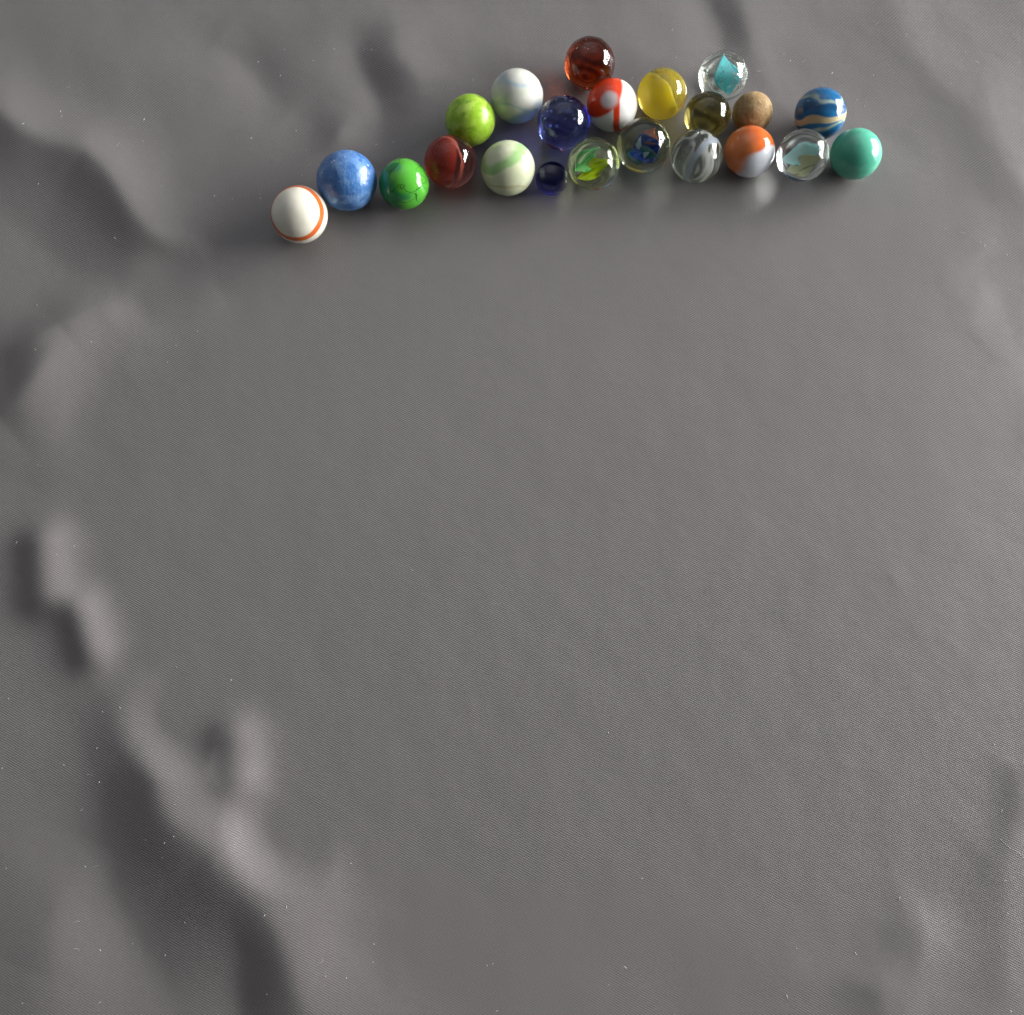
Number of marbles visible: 22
